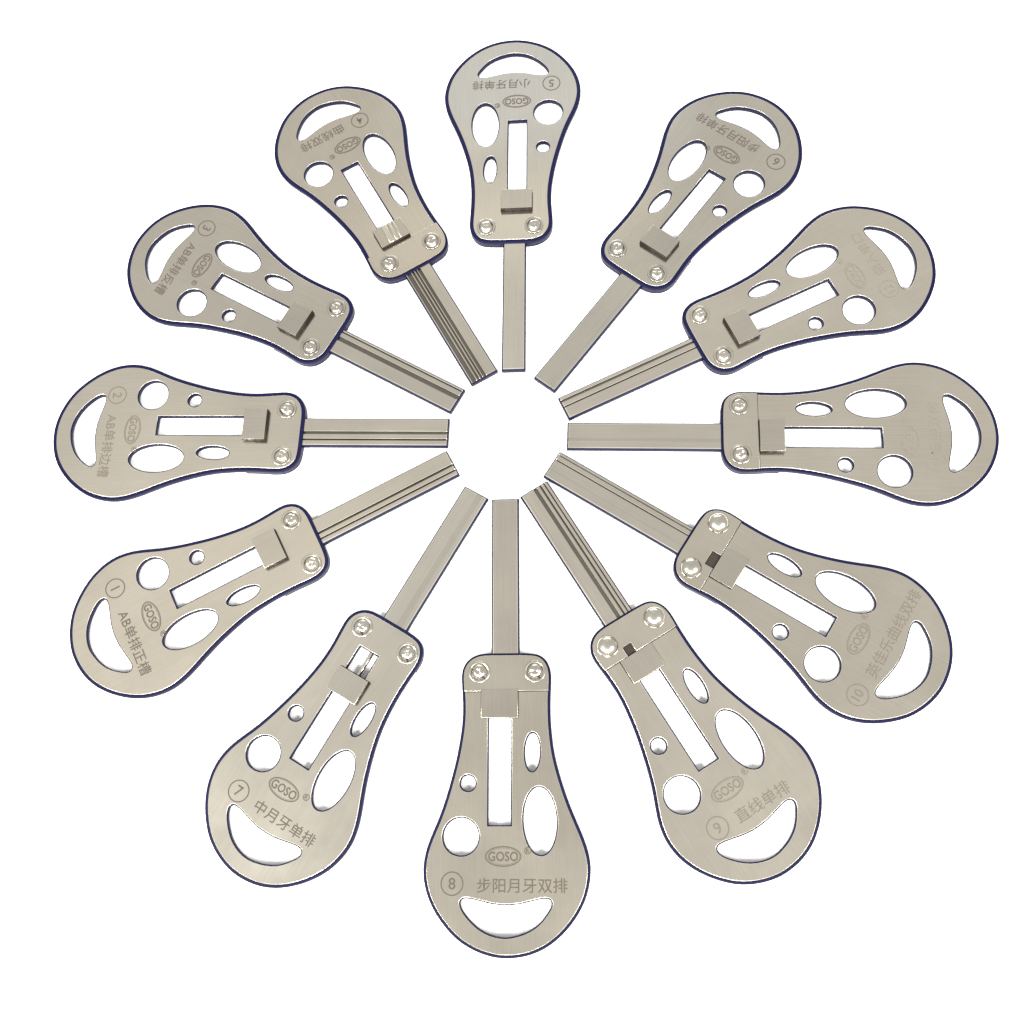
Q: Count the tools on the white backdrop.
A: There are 12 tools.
